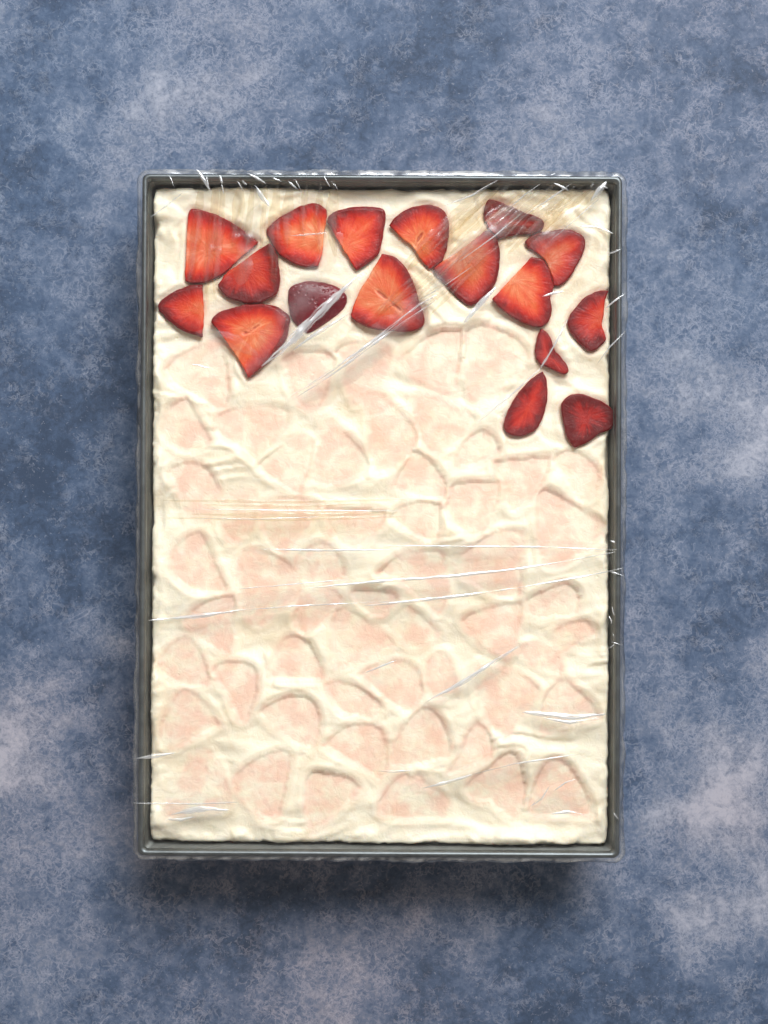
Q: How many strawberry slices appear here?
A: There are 17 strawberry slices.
